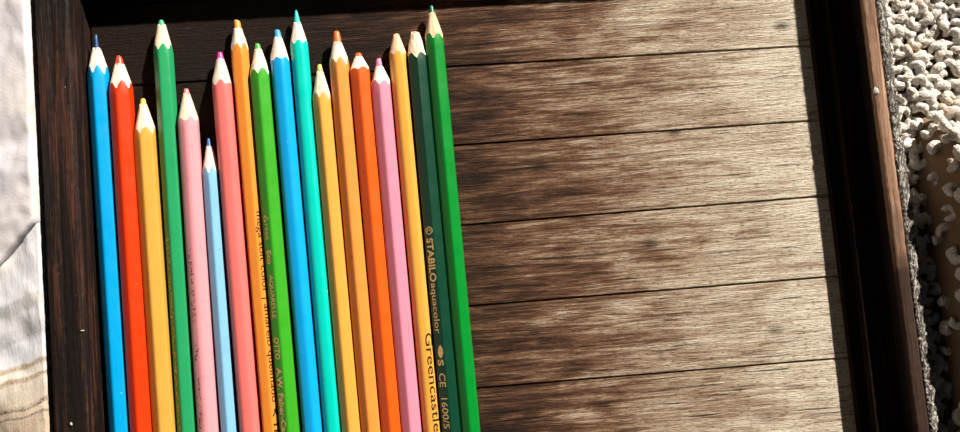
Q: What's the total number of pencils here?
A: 18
